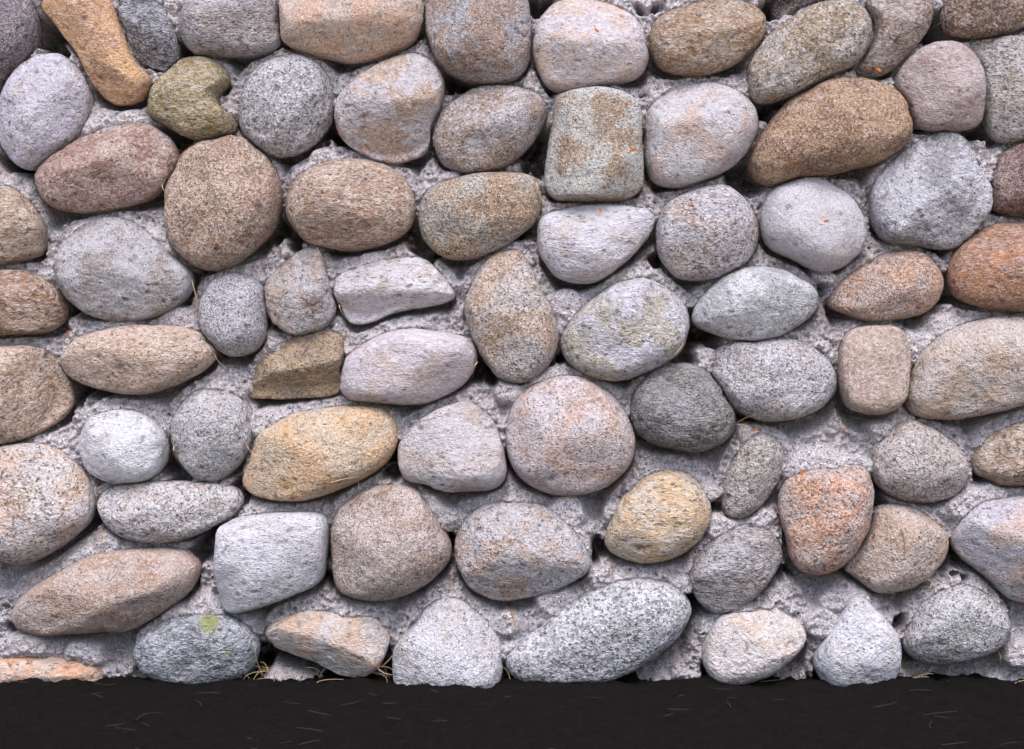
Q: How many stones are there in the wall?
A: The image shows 77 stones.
